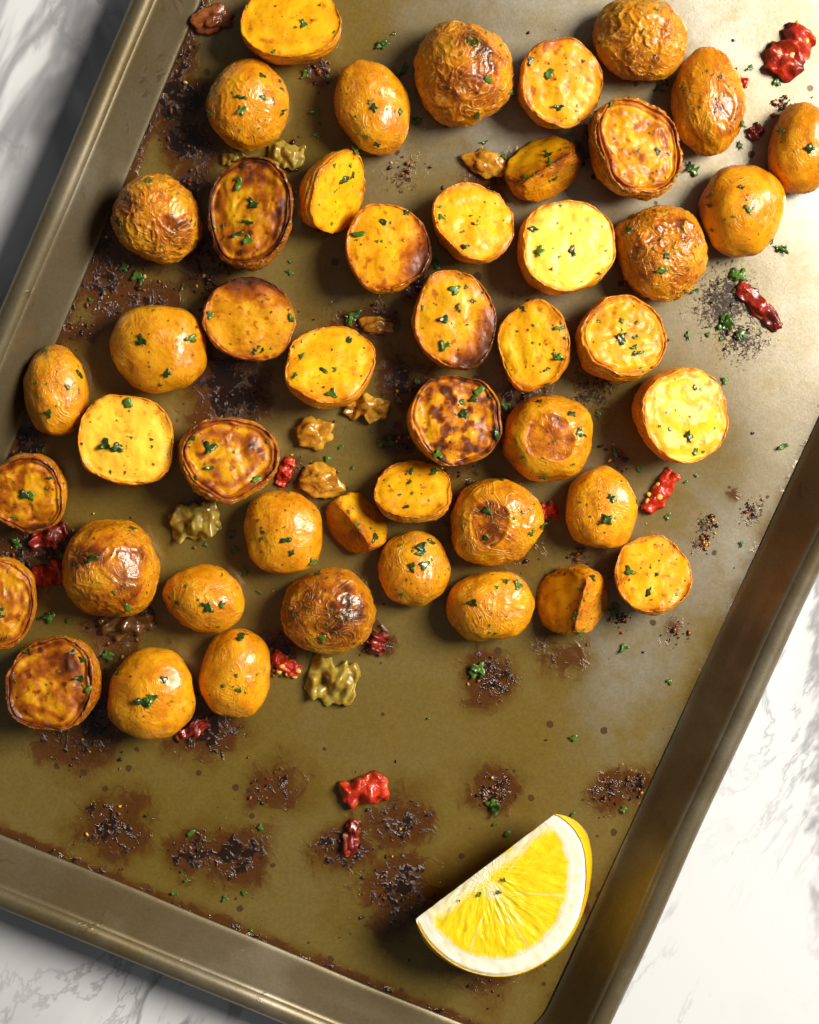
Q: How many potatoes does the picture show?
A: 47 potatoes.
